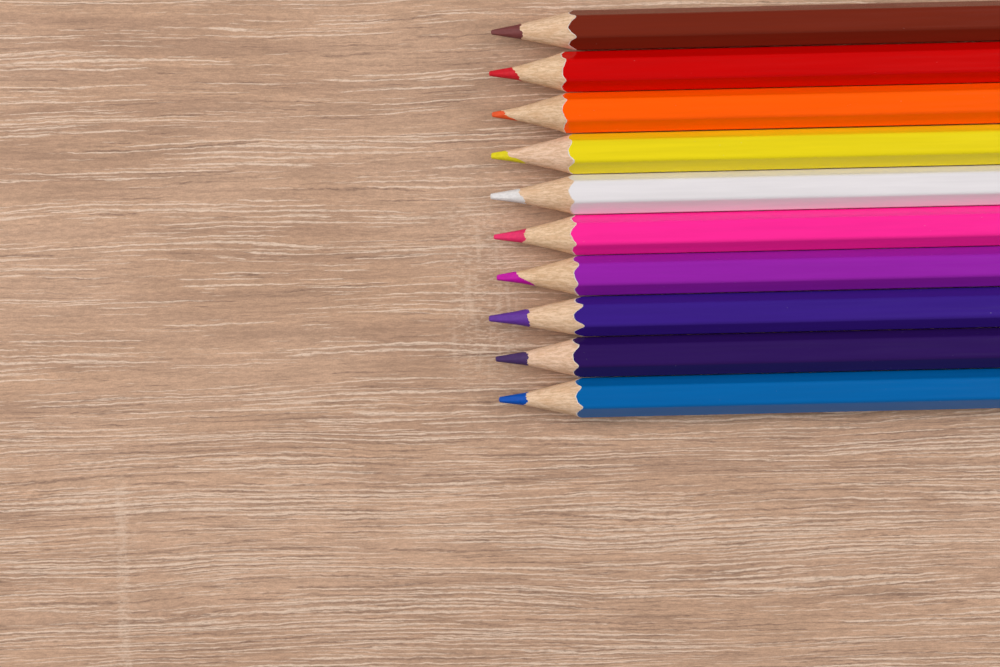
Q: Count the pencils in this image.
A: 10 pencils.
